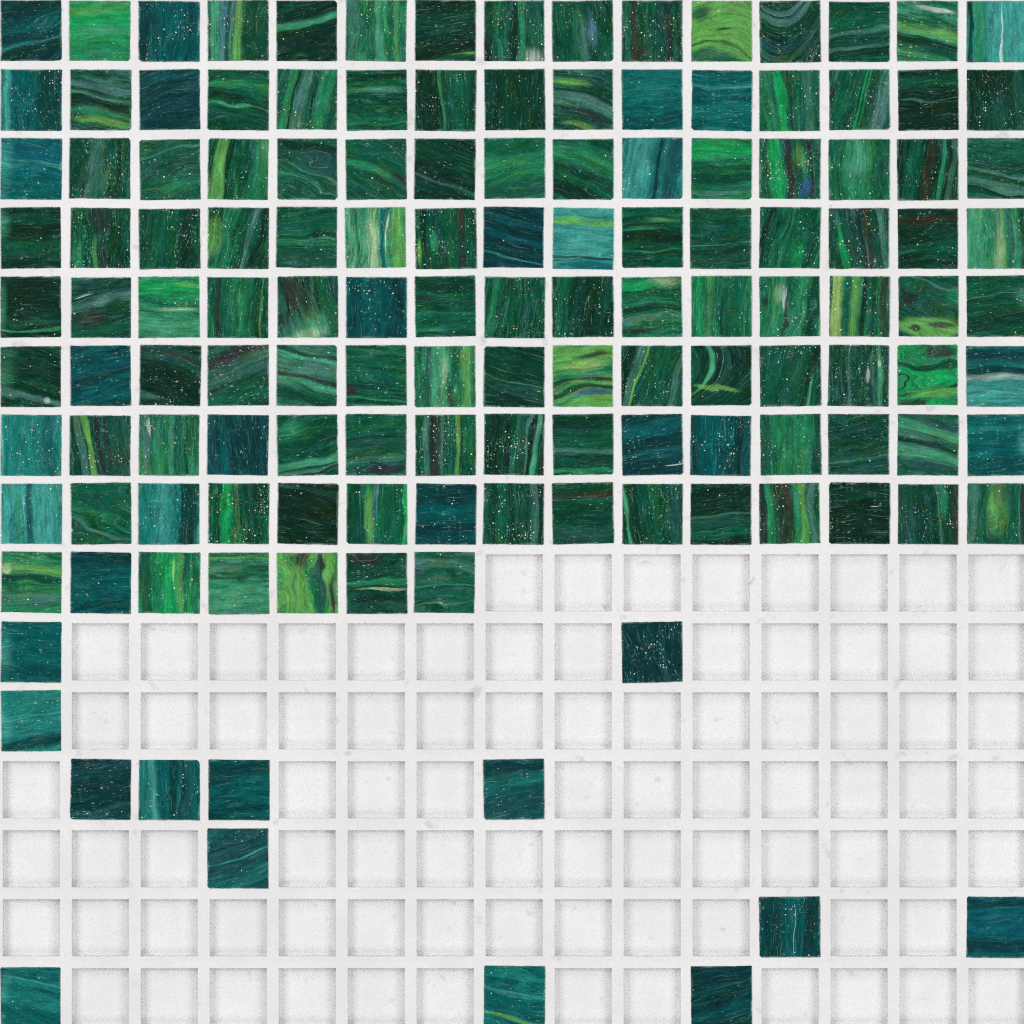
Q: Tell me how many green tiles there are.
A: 104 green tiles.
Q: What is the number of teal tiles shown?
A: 36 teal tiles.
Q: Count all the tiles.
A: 140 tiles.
